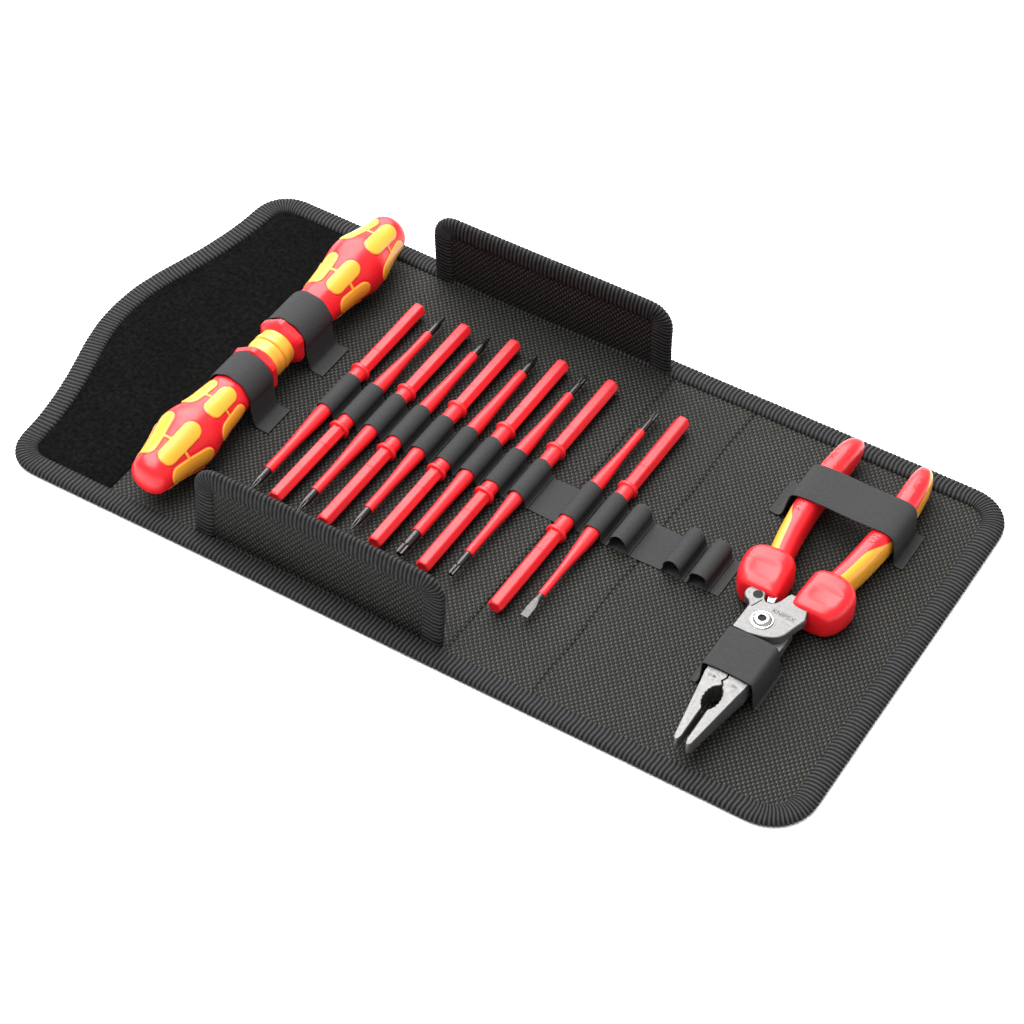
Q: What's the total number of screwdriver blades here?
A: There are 11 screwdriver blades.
